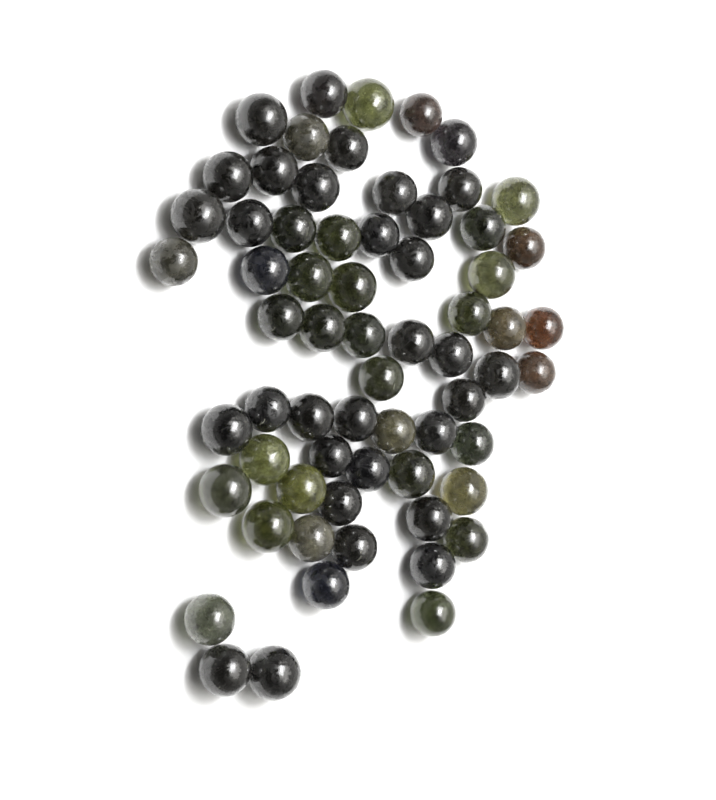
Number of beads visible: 65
